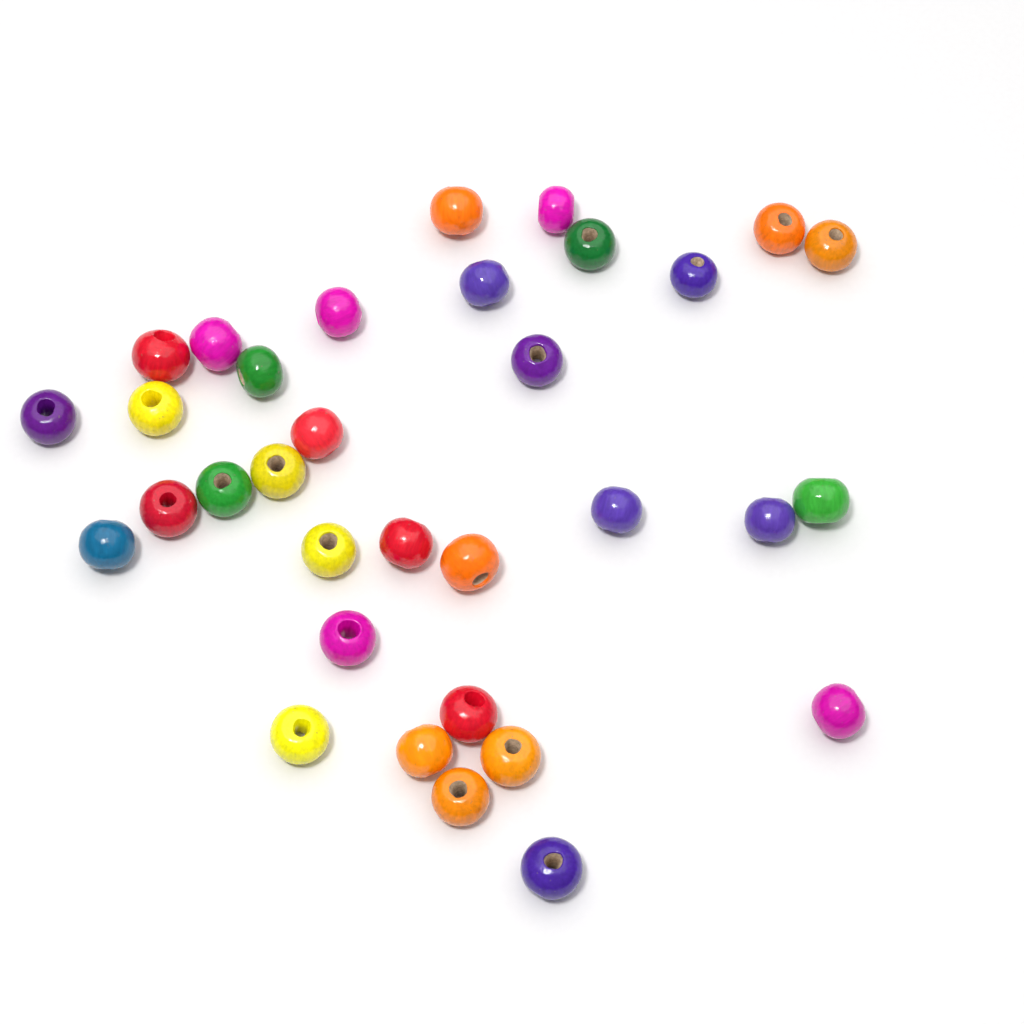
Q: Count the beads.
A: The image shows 33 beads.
